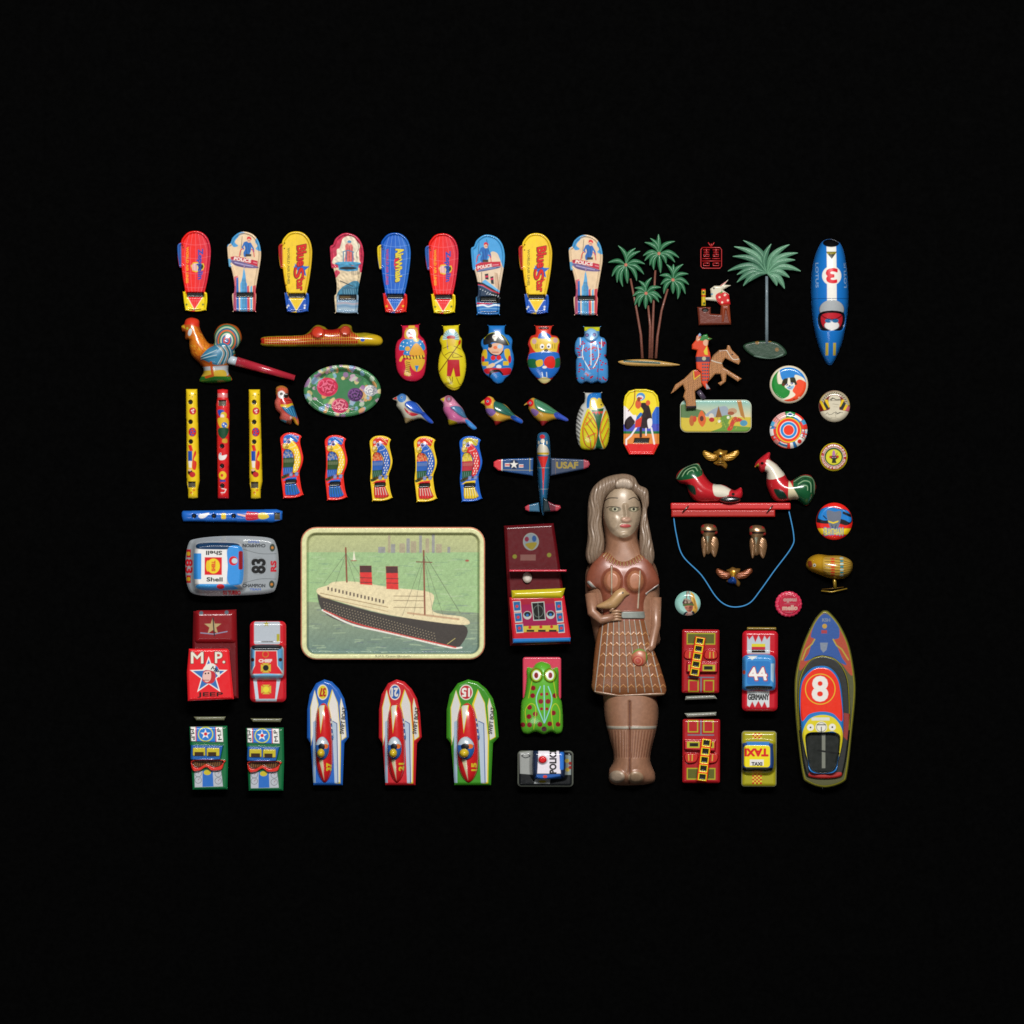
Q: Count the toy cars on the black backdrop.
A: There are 12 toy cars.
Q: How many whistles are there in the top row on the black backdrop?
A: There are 9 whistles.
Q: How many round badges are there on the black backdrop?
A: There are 7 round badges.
